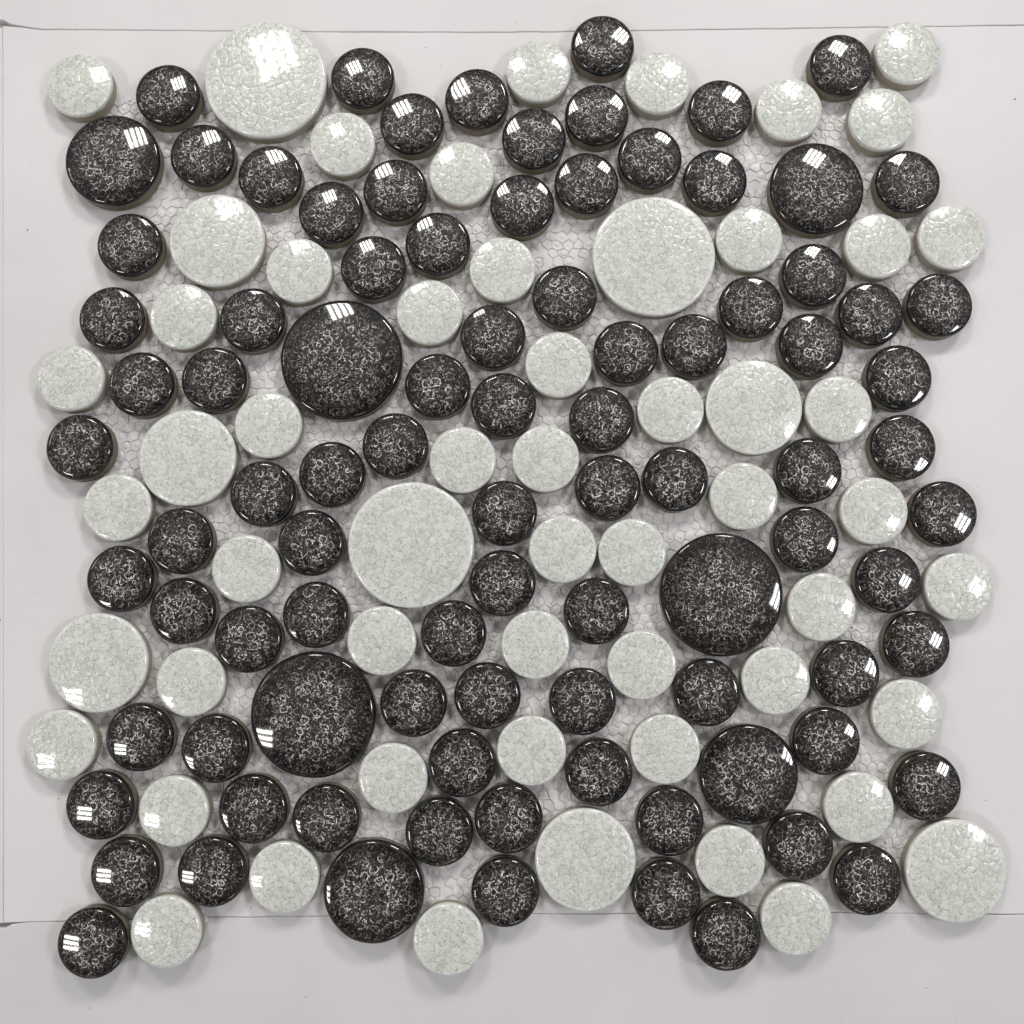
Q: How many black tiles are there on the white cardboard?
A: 92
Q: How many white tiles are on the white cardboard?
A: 56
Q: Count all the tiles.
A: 148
